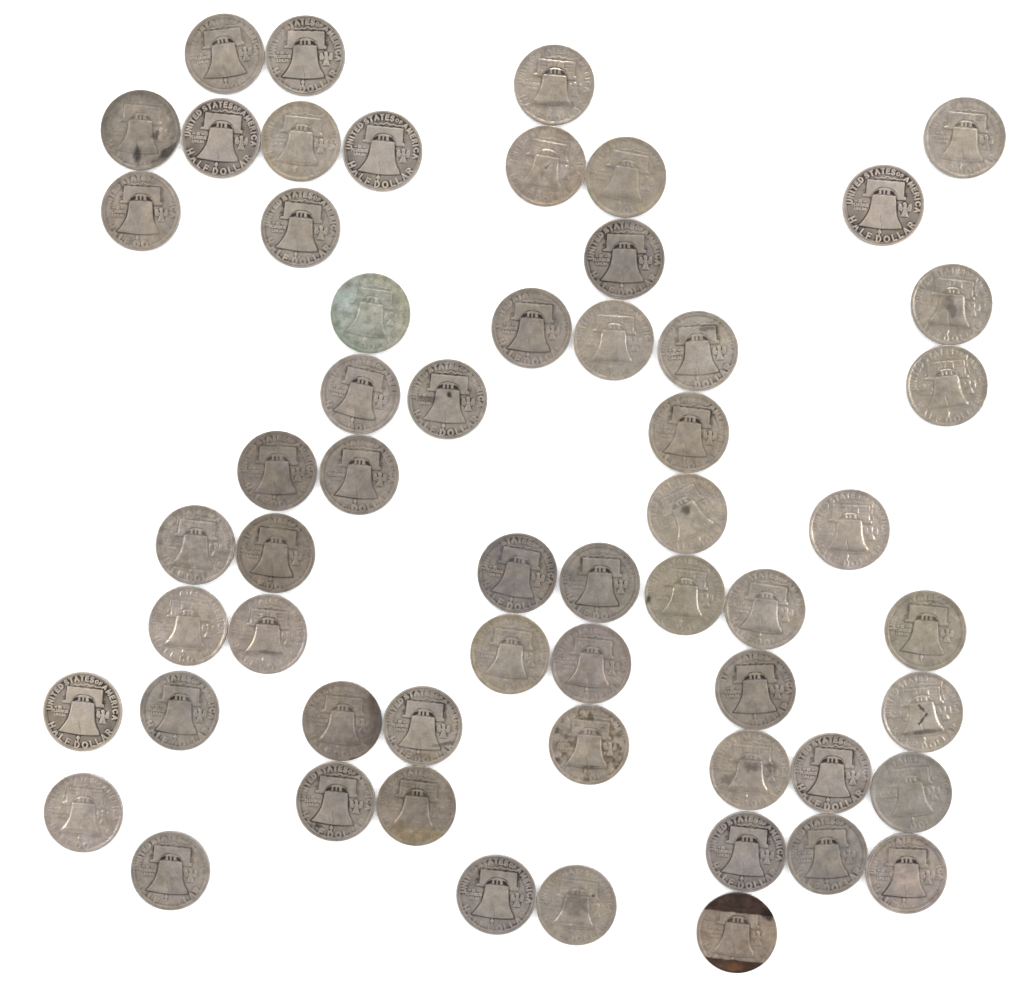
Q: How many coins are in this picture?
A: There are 58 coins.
